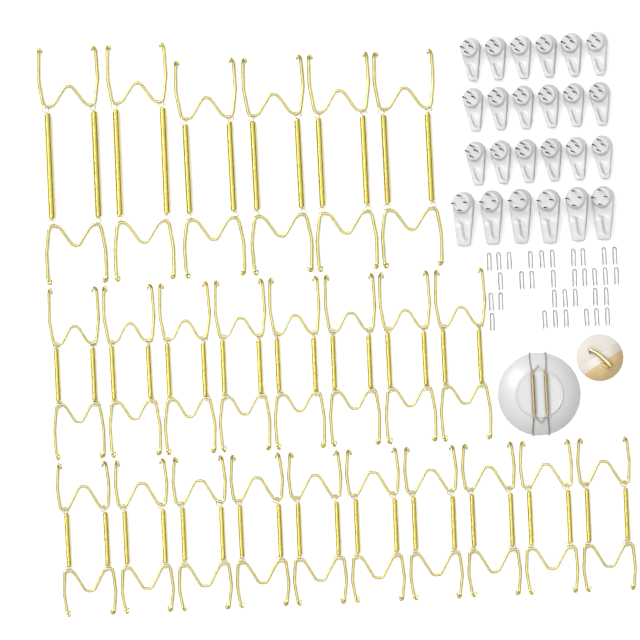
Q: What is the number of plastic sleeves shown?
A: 33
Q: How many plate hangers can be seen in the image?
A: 25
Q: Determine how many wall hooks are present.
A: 24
